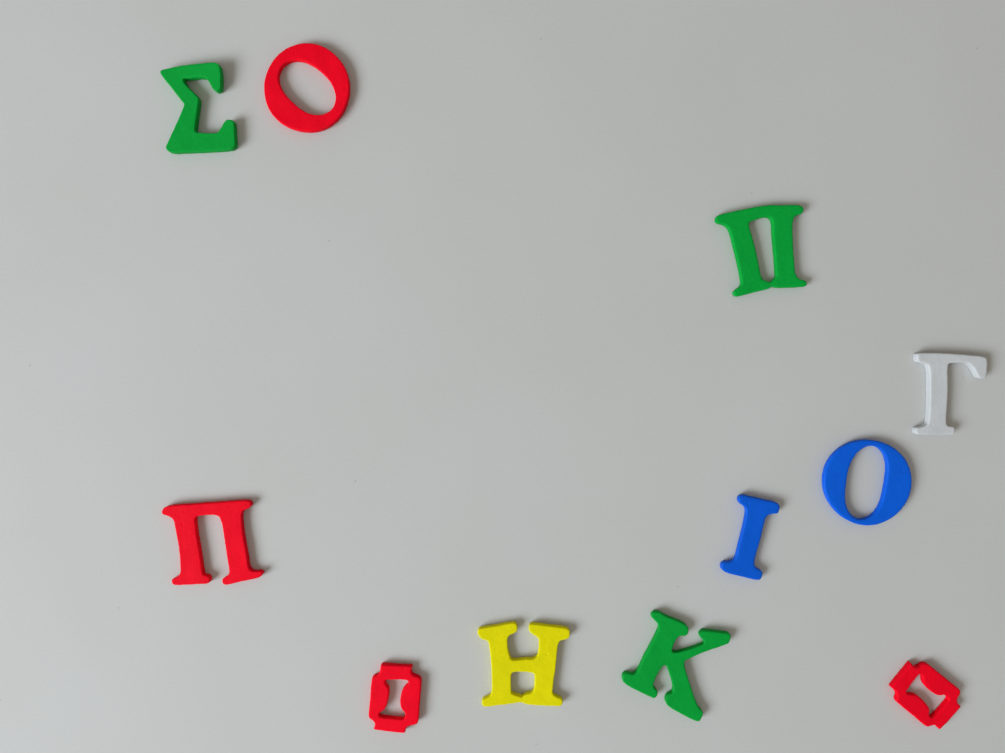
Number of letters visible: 11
